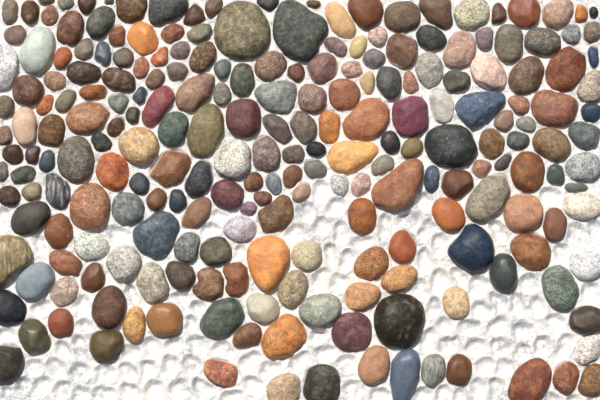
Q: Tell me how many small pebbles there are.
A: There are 86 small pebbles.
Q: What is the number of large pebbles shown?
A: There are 139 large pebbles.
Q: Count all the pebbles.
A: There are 225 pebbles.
